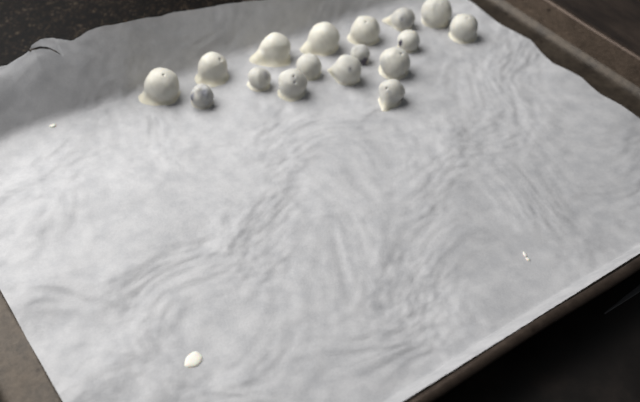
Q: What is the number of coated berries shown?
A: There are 17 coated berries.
